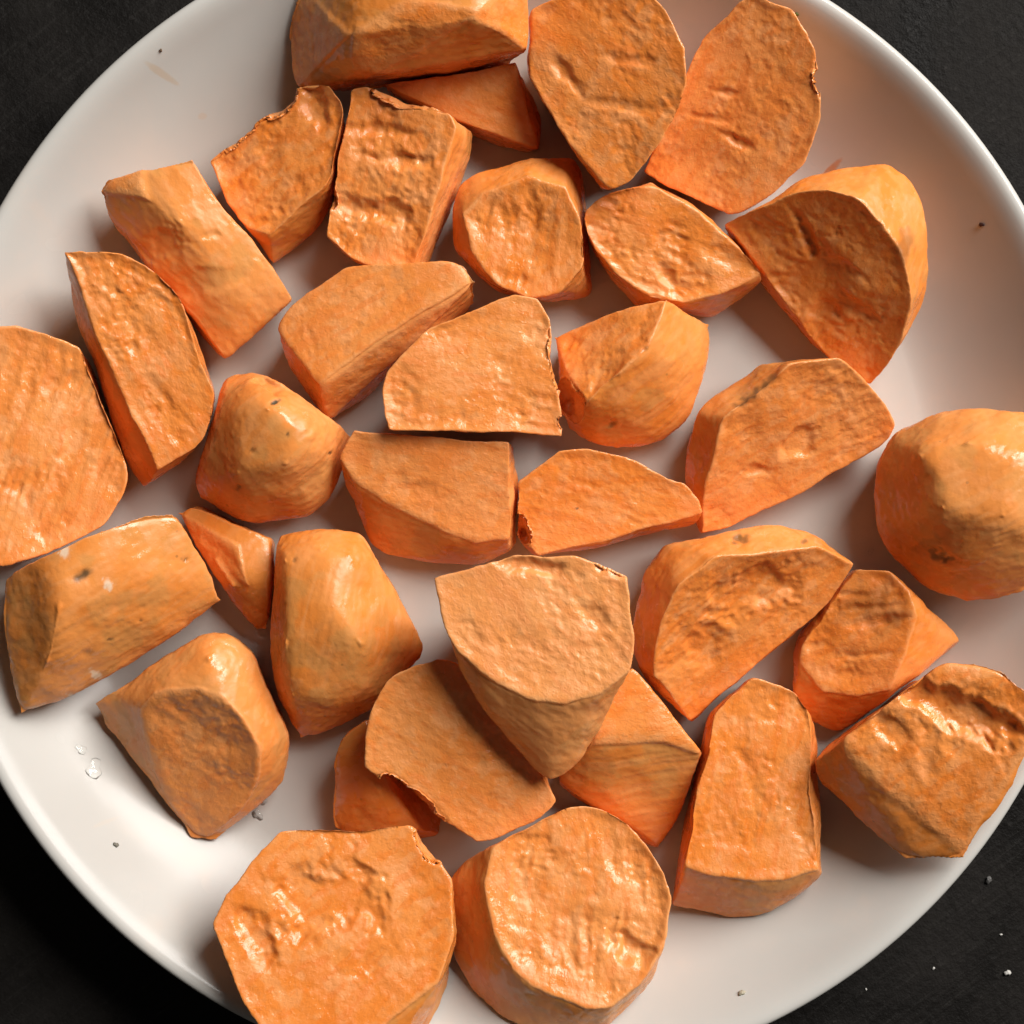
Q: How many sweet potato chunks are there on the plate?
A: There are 34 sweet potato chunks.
